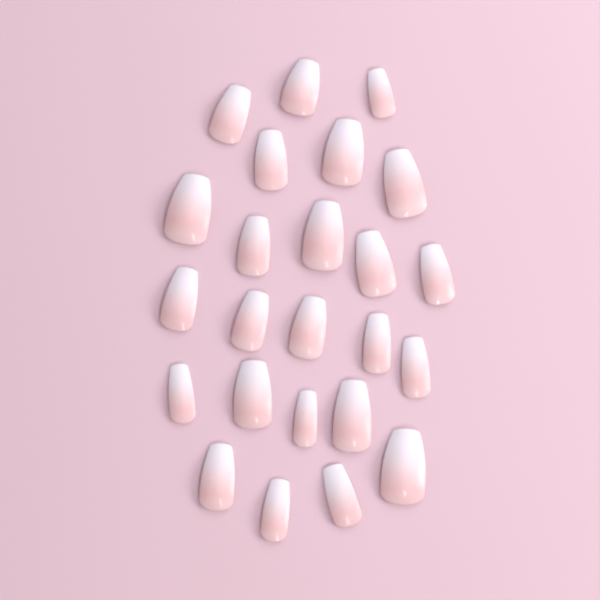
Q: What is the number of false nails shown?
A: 24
